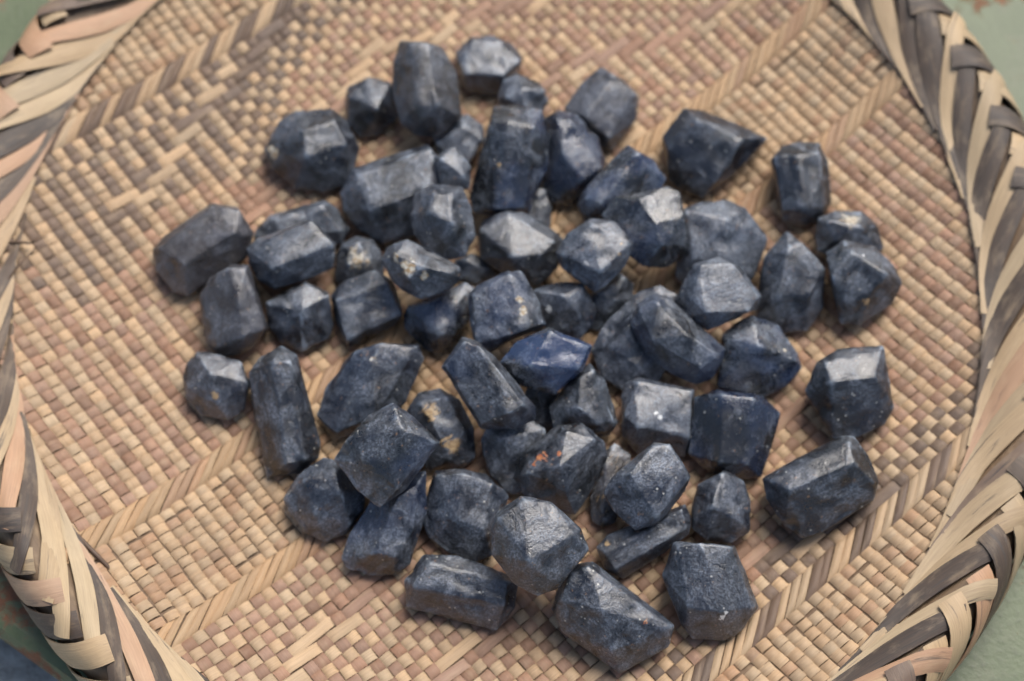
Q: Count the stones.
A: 66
